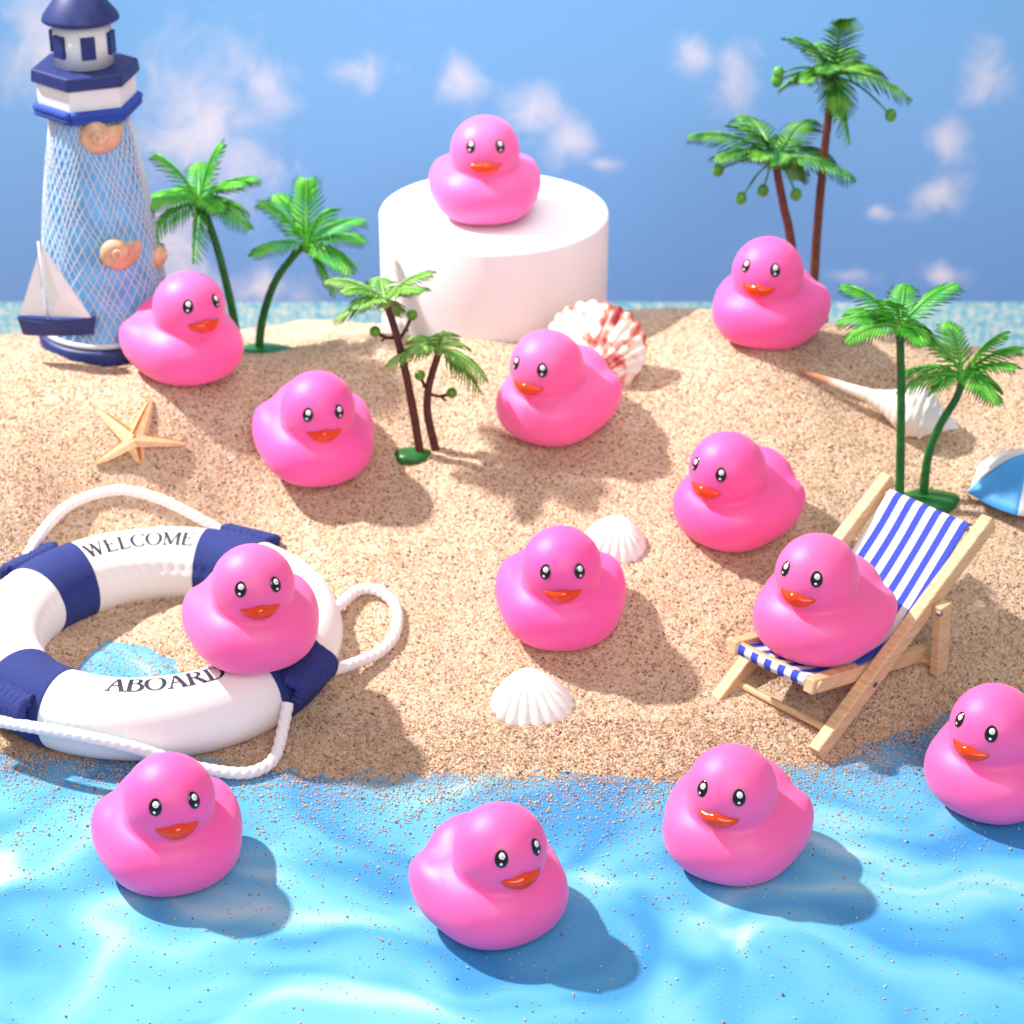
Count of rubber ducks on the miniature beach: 13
